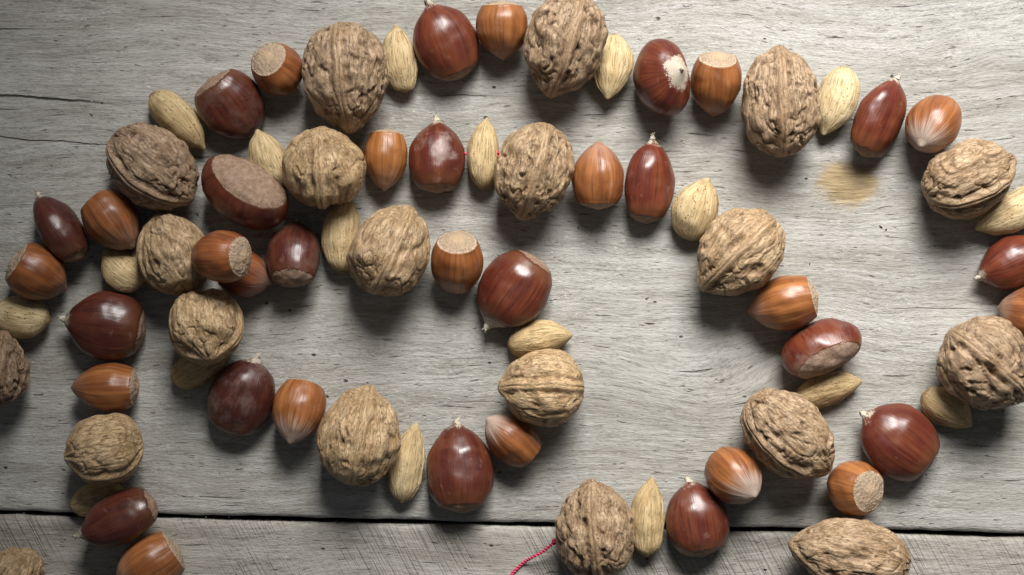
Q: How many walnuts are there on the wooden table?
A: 20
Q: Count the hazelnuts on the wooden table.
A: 19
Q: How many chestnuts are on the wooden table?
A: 18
